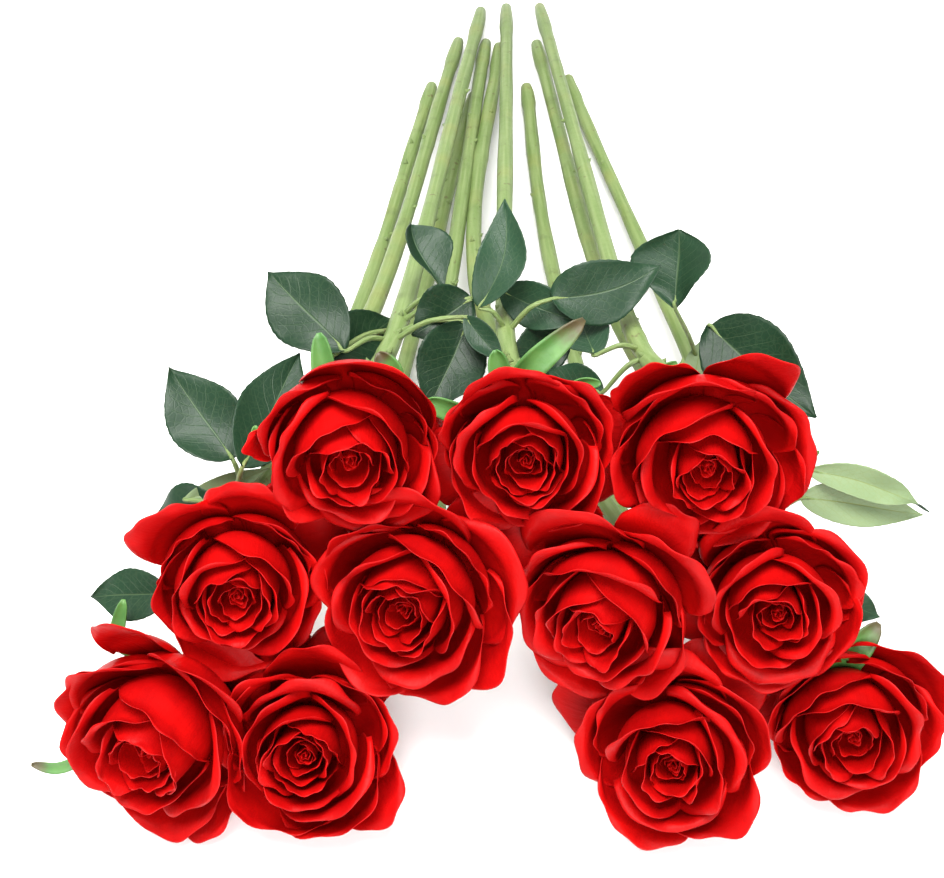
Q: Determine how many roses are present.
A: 11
